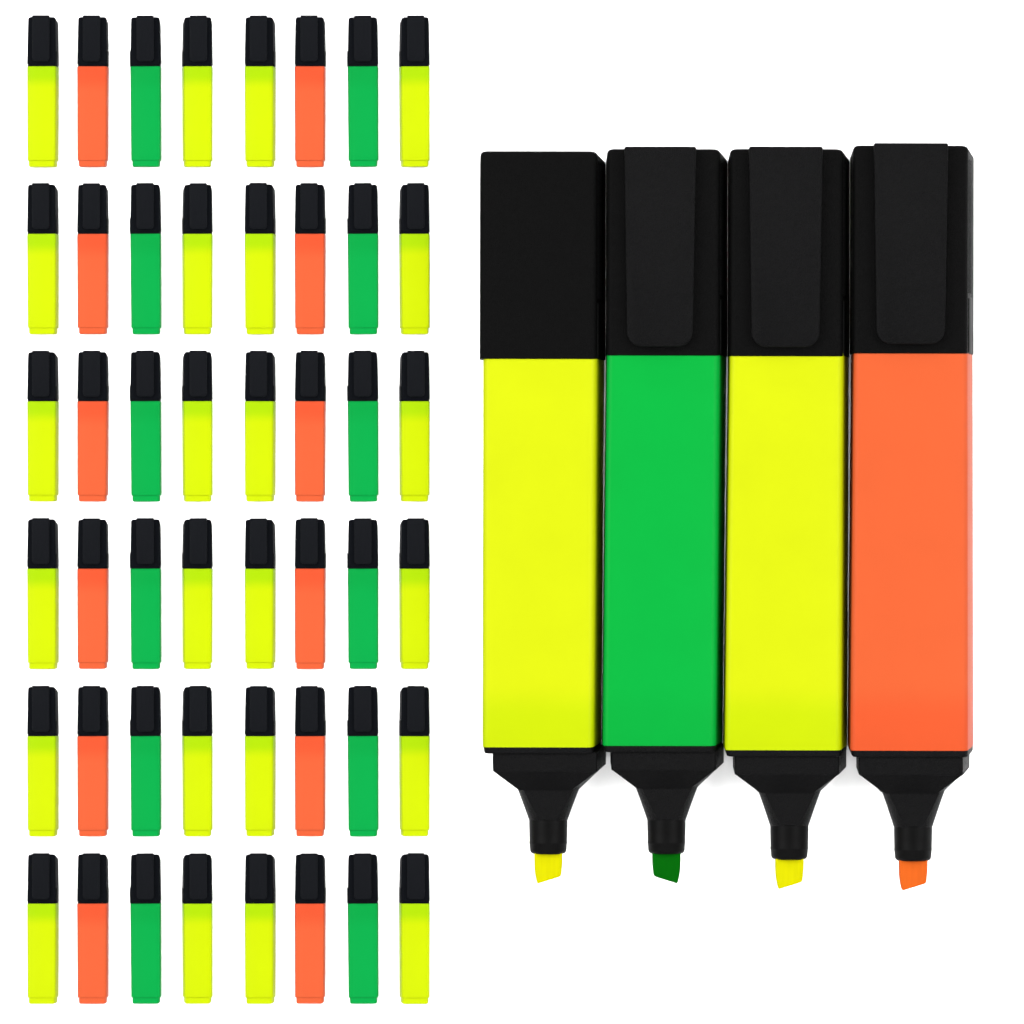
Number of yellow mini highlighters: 24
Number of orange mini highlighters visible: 12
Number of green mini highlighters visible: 12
